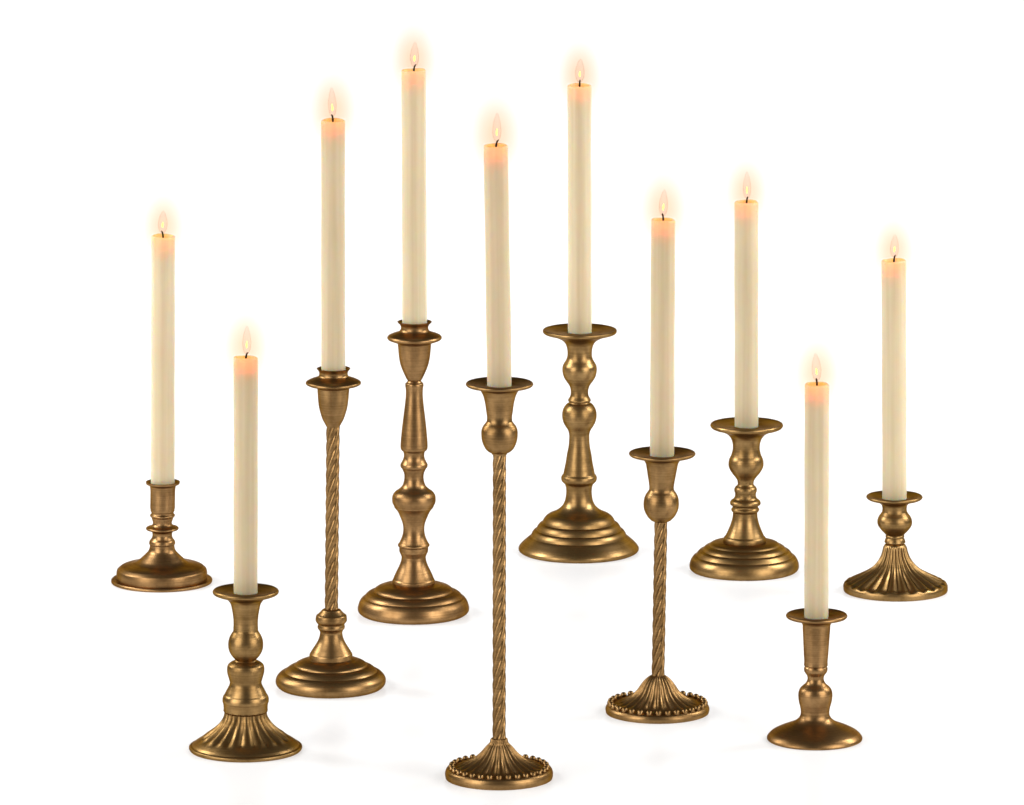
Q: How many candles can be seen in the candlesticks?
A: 10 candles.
